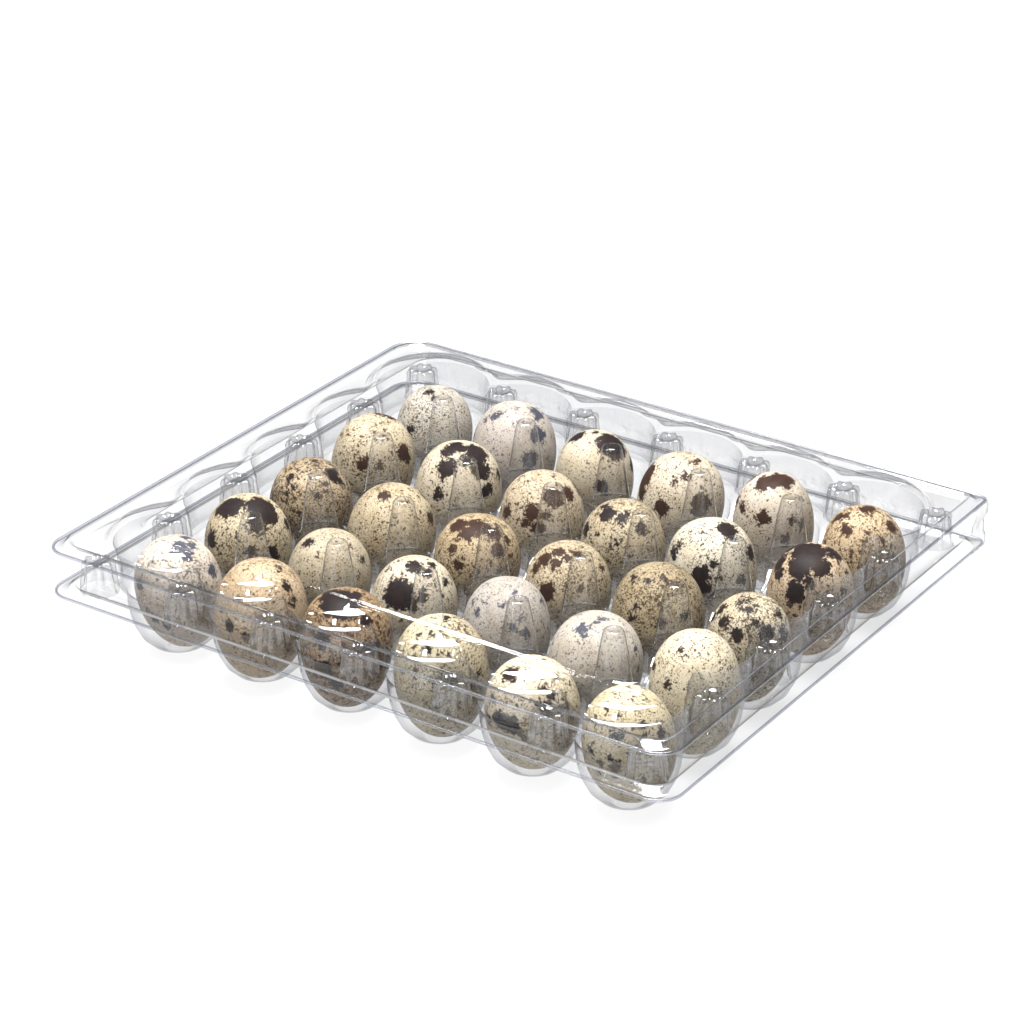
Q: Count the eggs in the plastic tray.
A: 30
